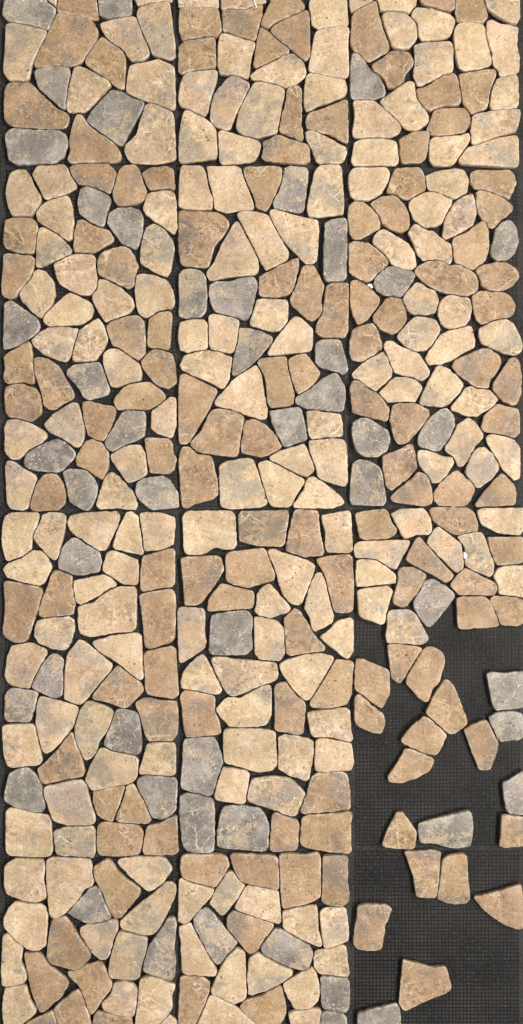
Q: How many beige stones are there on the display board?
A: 166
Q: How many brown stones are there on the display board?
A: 135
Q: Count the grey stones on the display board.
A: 49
